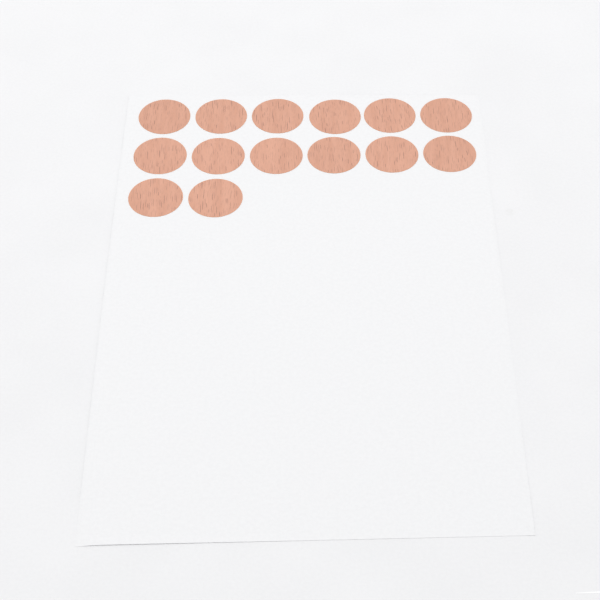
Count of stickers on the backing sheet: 14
